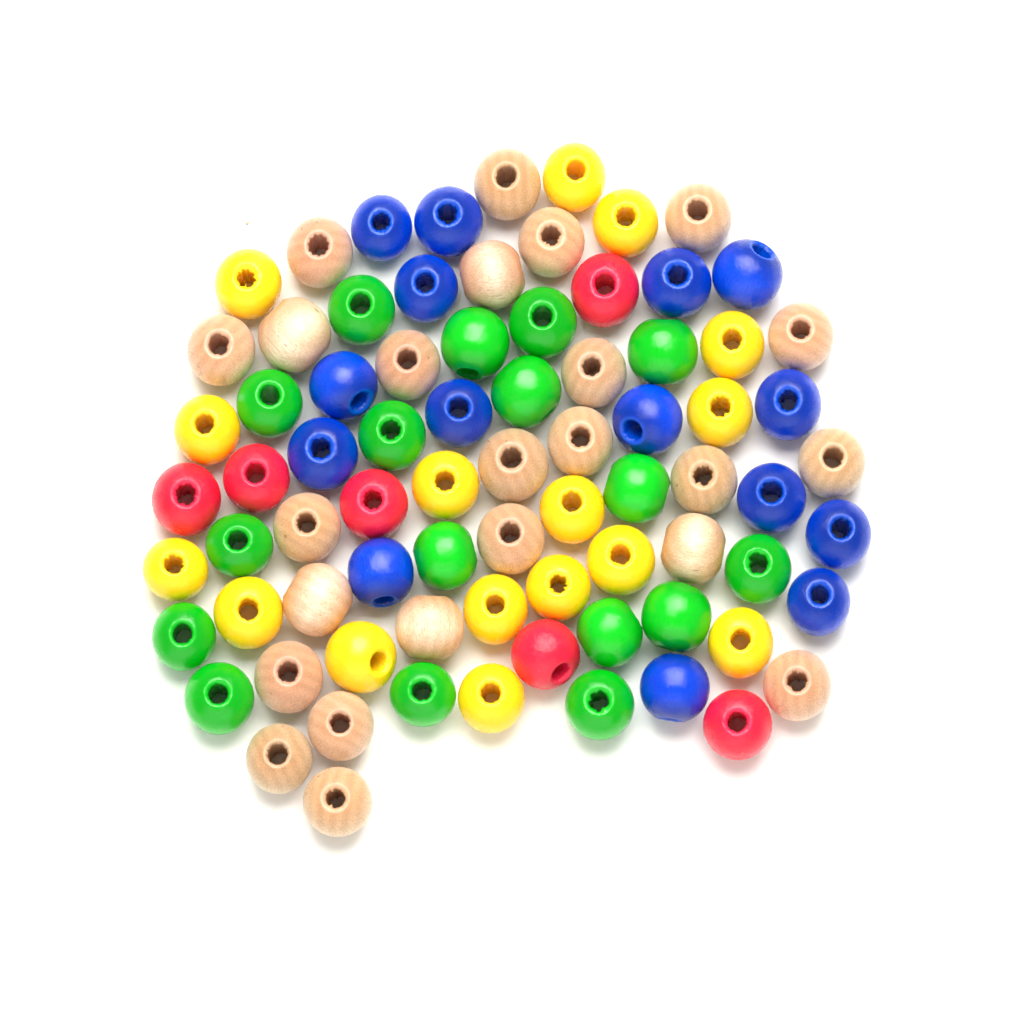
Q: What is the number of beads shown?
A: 78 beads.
